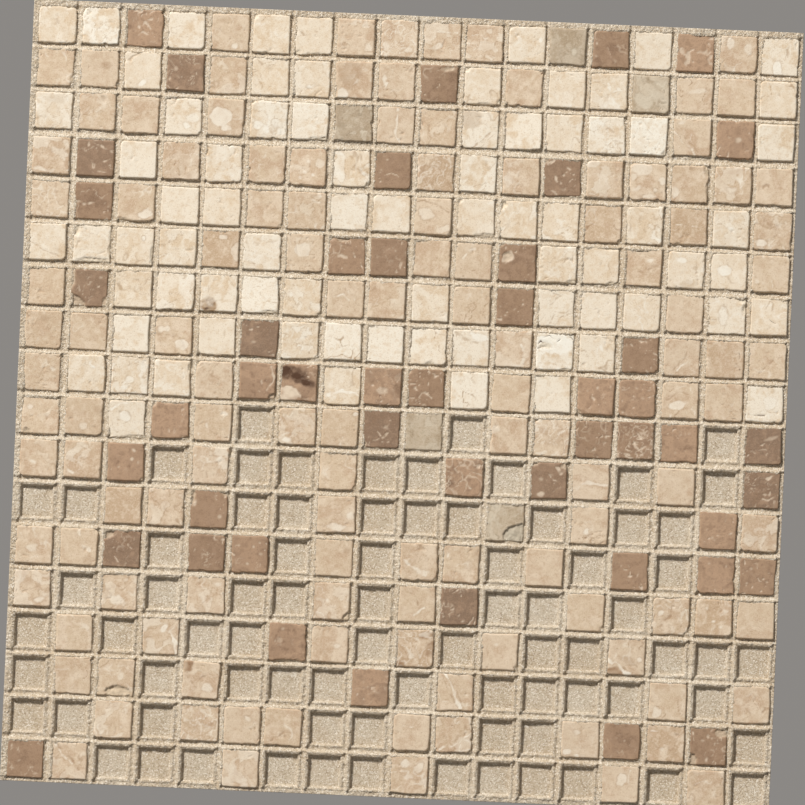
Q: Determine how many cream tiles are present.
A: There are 75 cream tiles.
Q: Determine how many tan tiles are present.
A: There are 120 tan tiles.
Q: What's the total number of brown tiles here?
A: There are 47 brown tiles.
